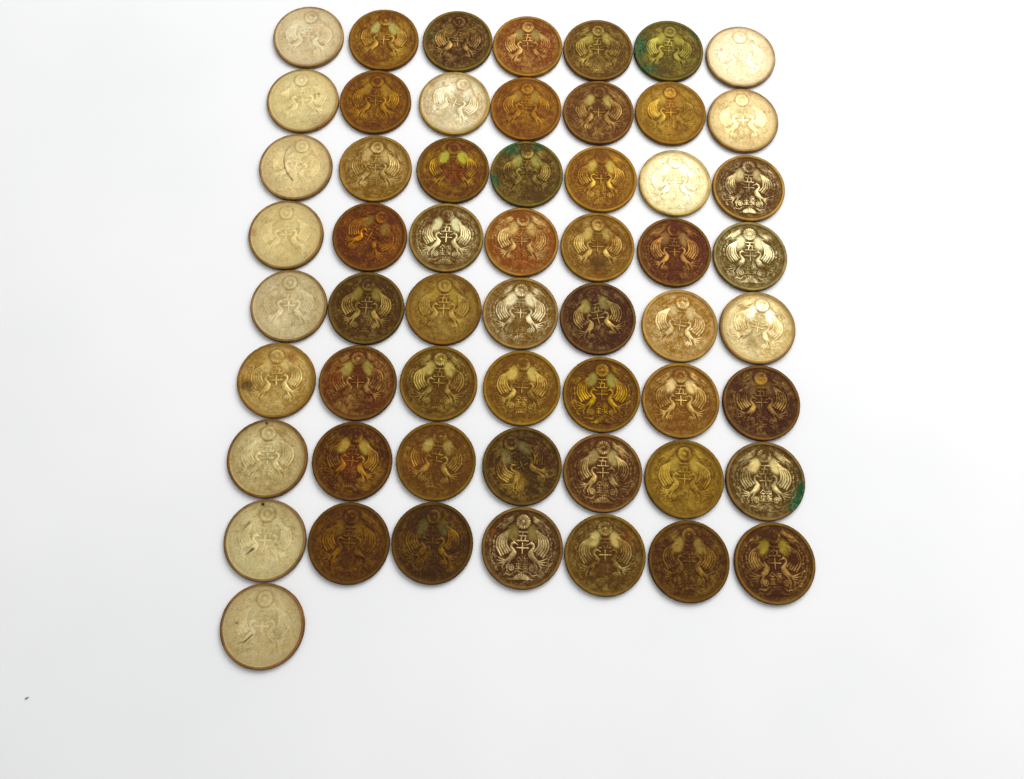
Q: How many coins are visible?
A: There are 57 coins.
